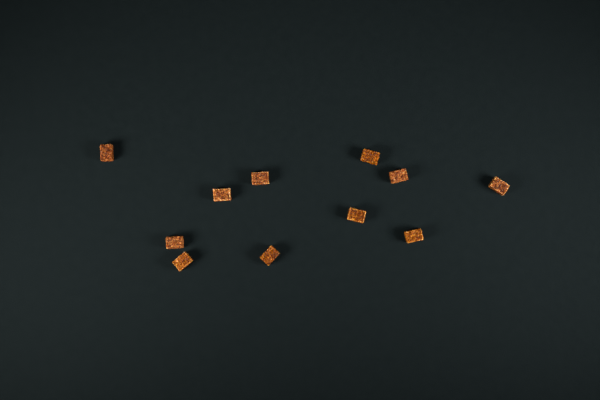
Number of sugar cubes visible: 11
